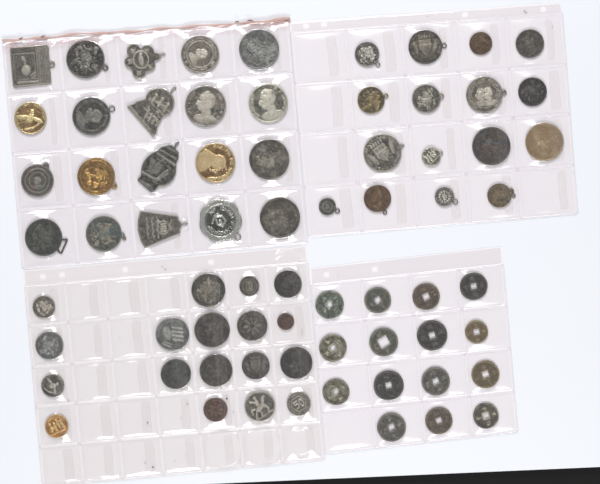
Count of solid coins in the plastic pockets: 31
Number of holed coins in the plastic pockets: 15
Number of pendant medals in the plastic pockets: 23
